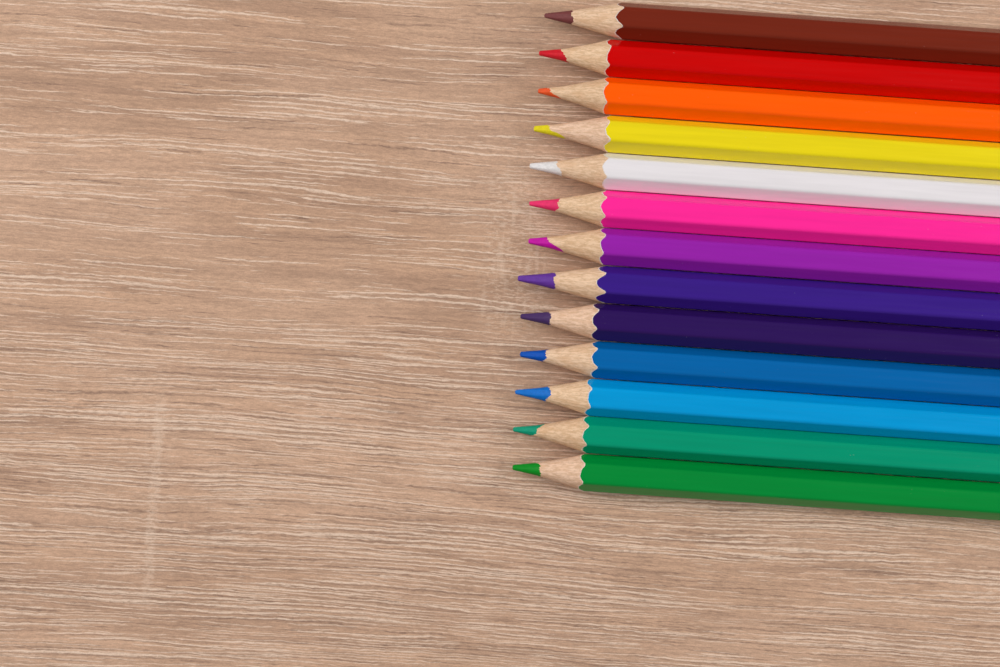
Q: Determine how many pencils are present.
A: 13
